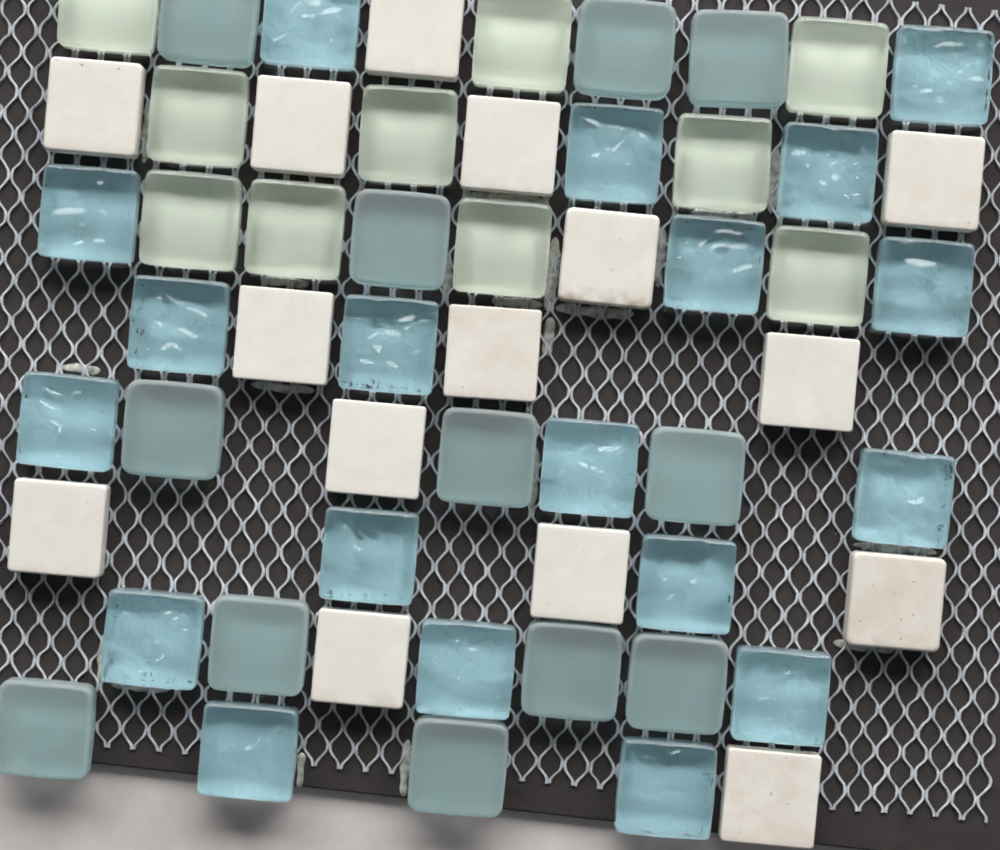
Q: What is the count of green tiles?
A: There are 10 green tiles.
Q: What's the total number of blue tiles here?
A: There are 19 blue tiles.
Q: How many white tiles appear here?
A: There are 15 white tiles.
